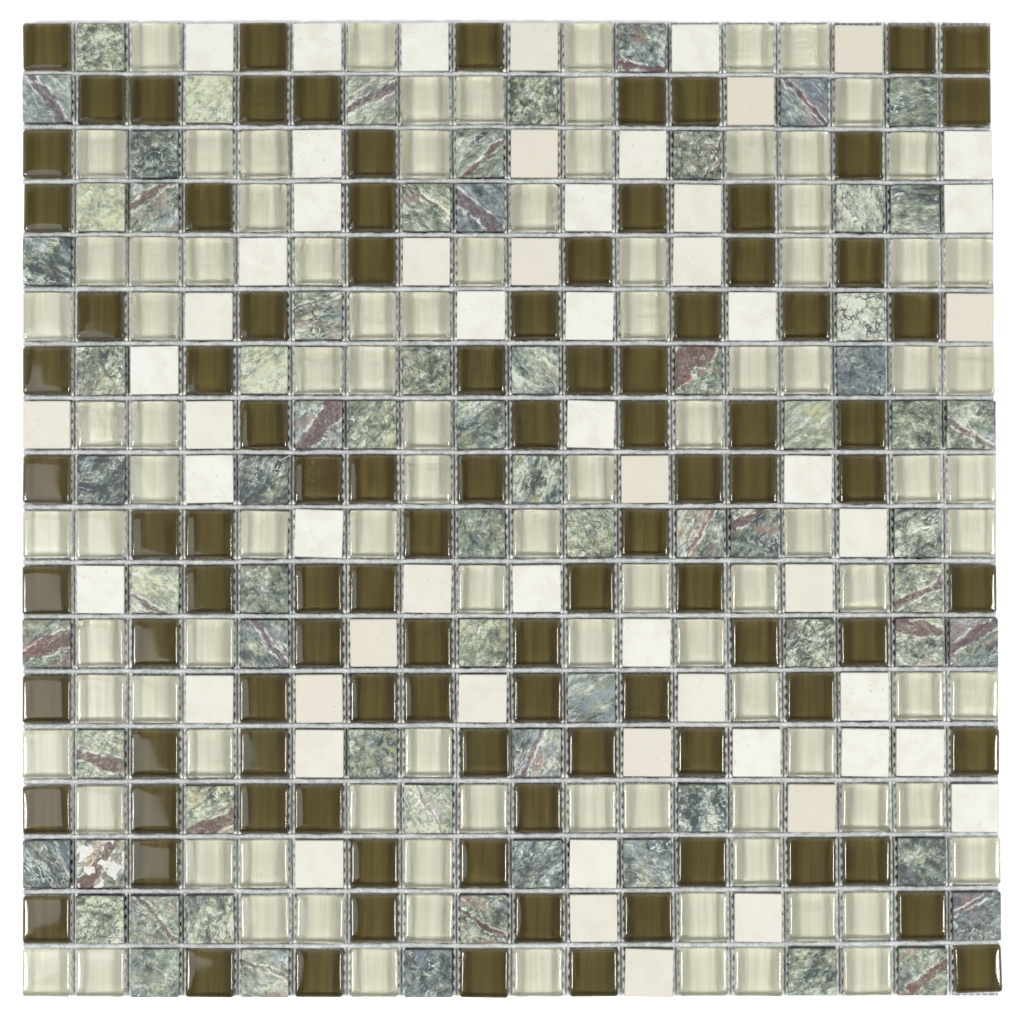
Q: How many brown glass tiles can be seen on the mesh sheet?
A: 98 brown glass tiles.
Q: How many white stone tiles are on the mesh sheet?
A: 56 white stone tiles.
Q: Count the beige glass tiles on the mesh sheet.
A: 99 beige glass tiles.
